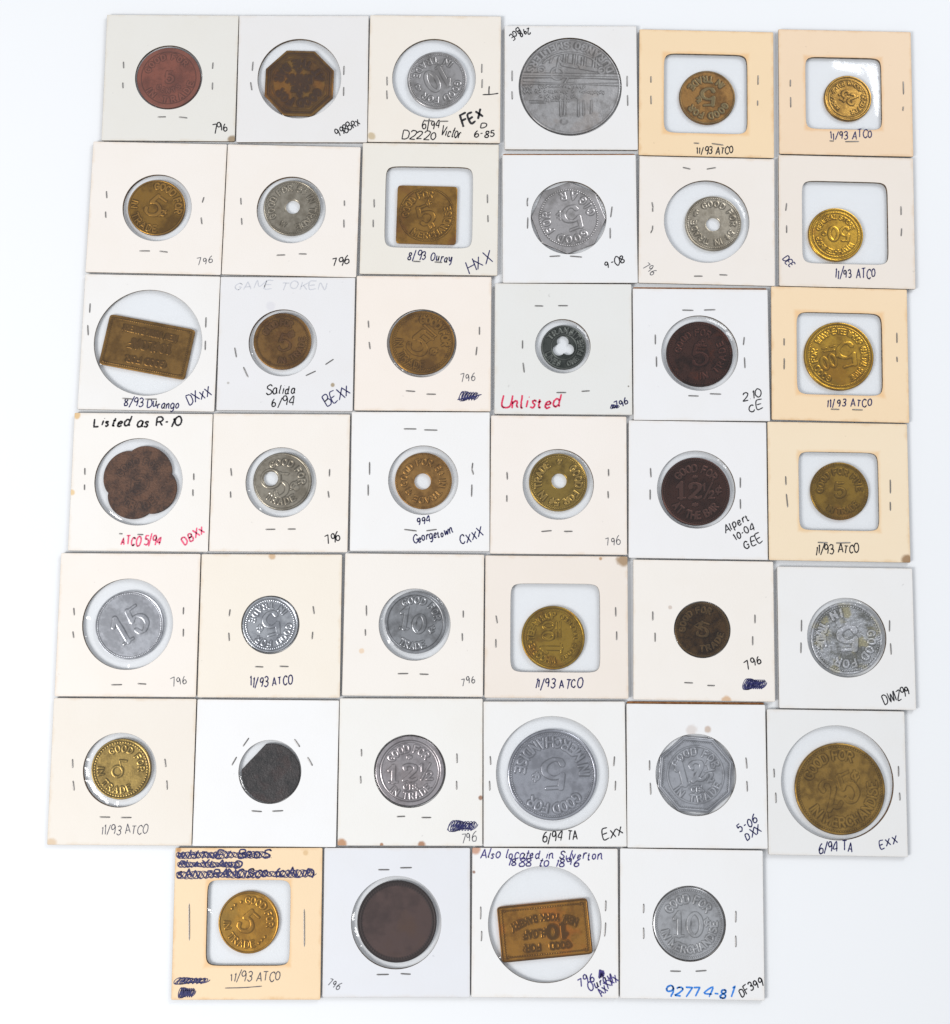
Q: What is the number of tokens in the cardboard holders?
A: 40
